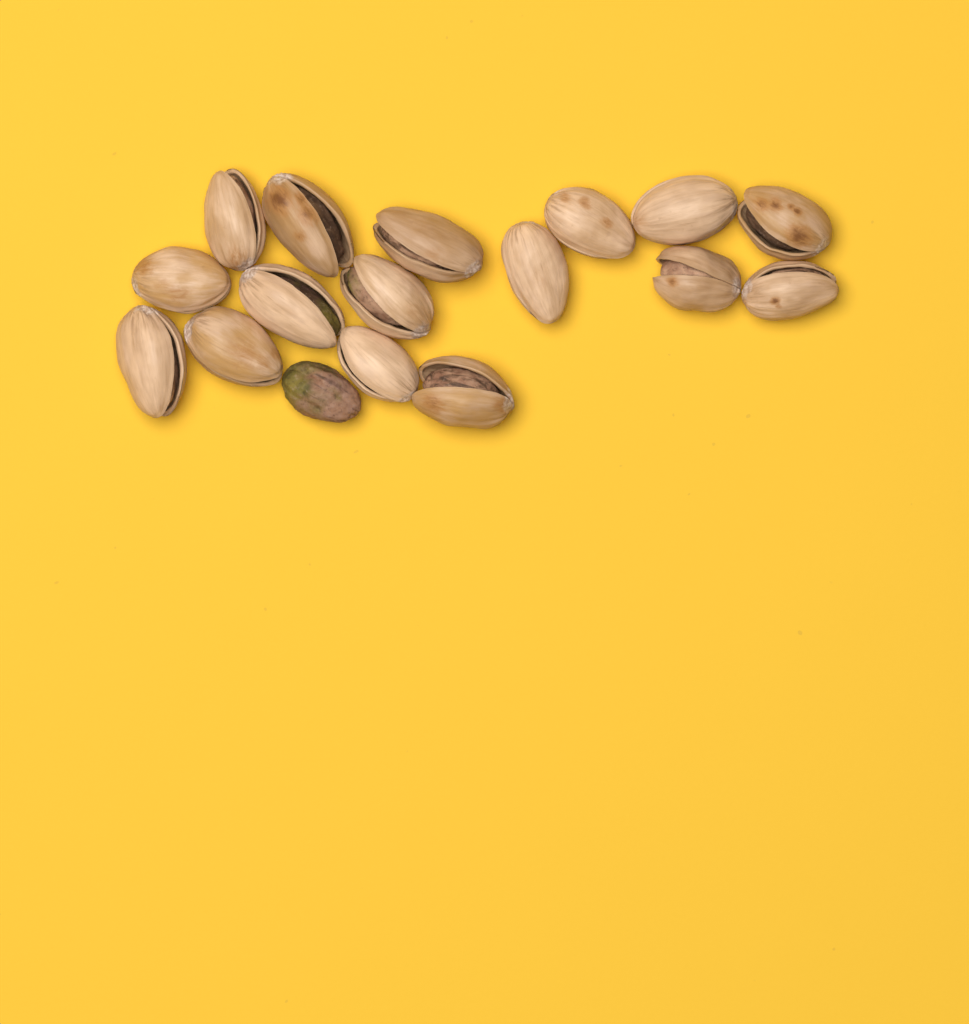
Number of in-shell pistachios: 16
